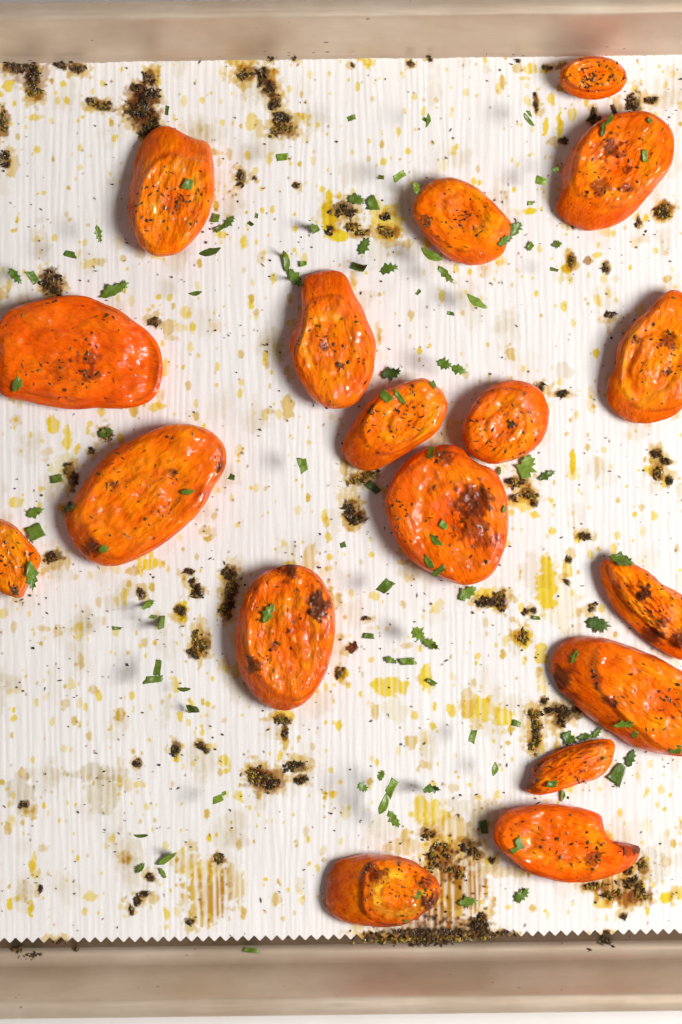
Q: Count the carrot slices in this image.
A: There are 18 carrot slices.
